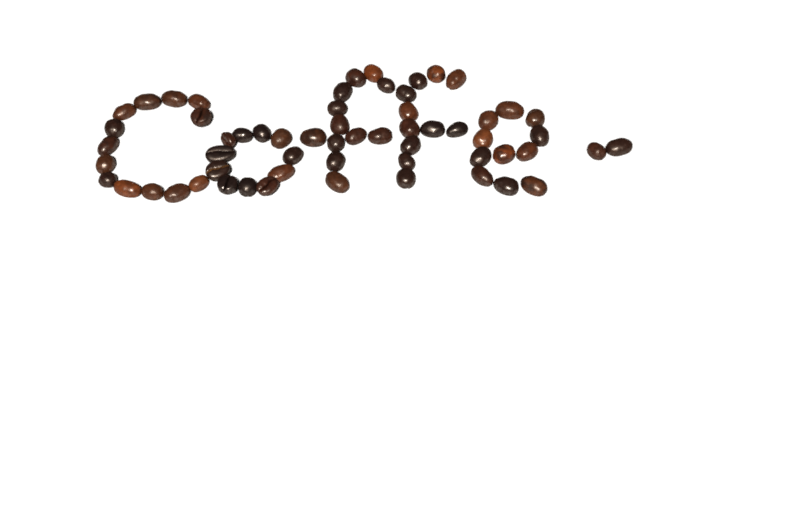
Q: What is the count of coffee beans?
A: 60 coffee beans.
